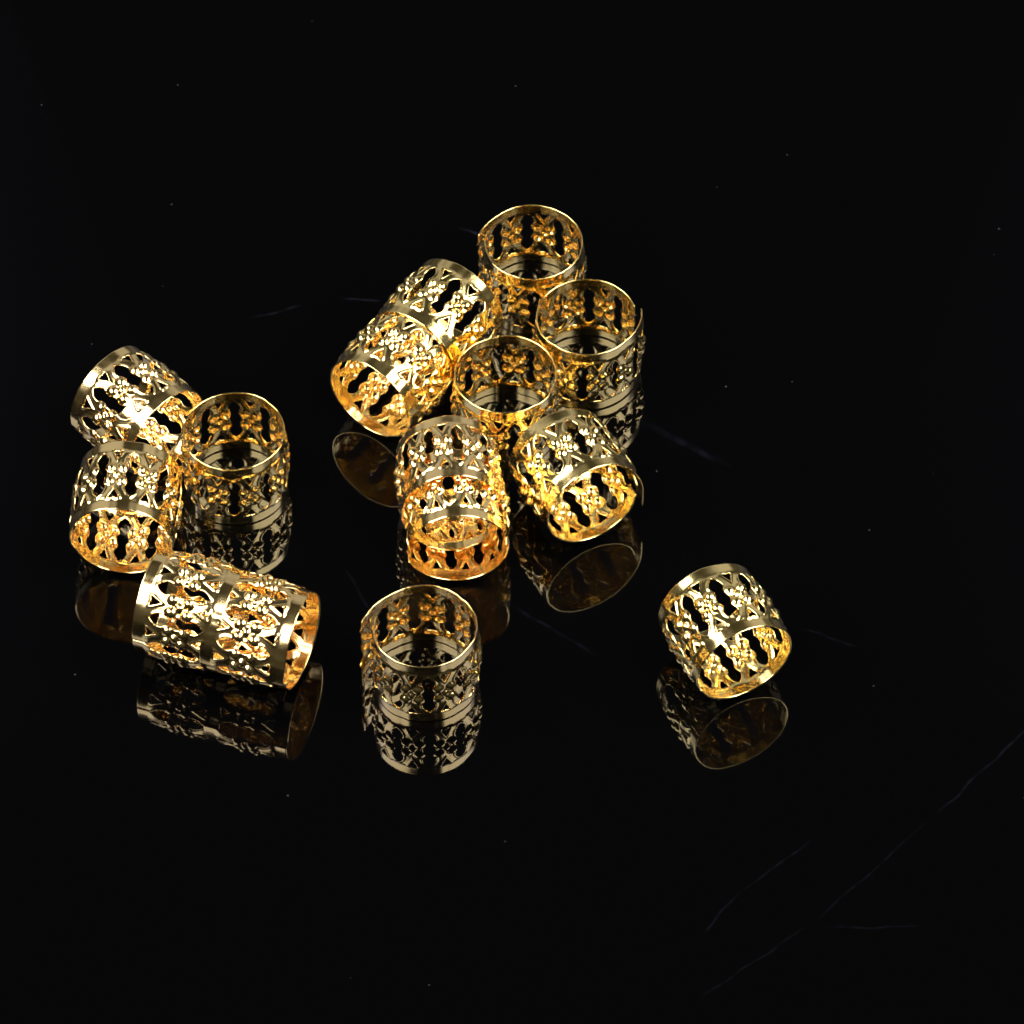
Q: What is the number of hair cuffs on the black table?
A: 15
